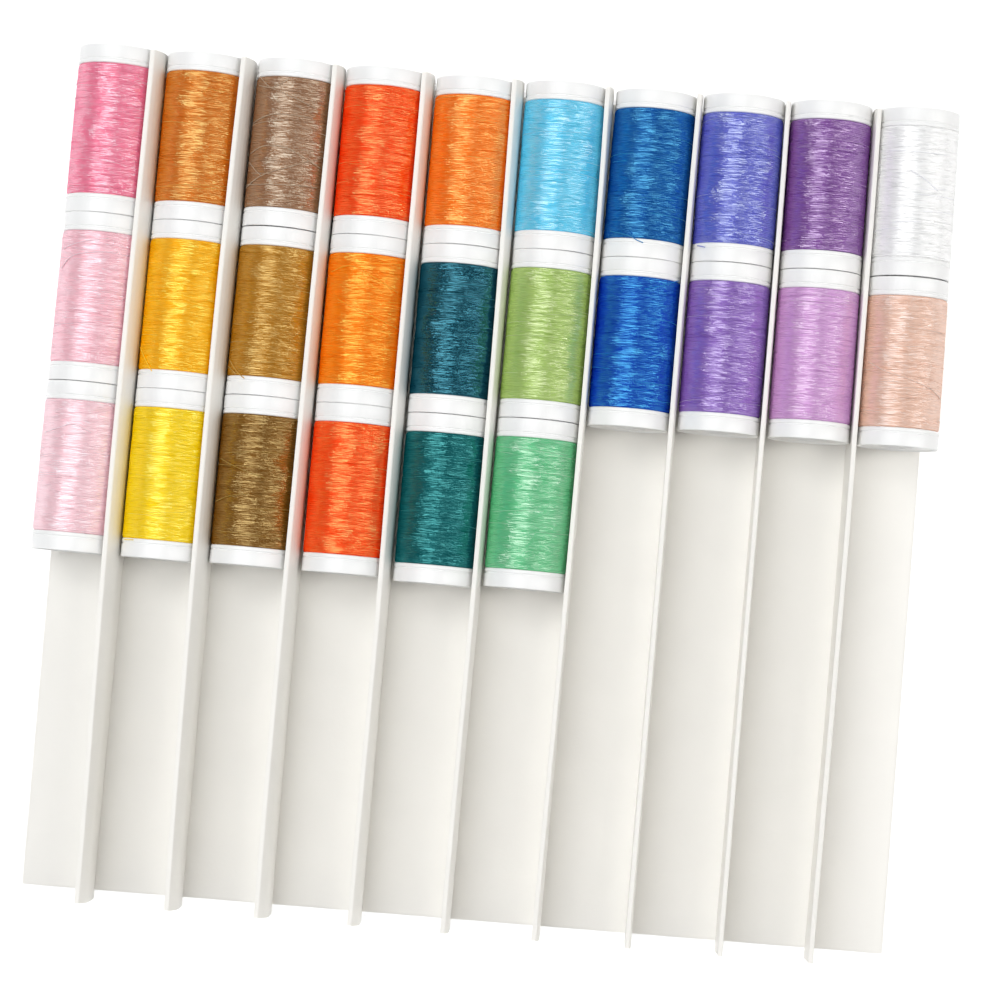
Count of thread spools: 26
